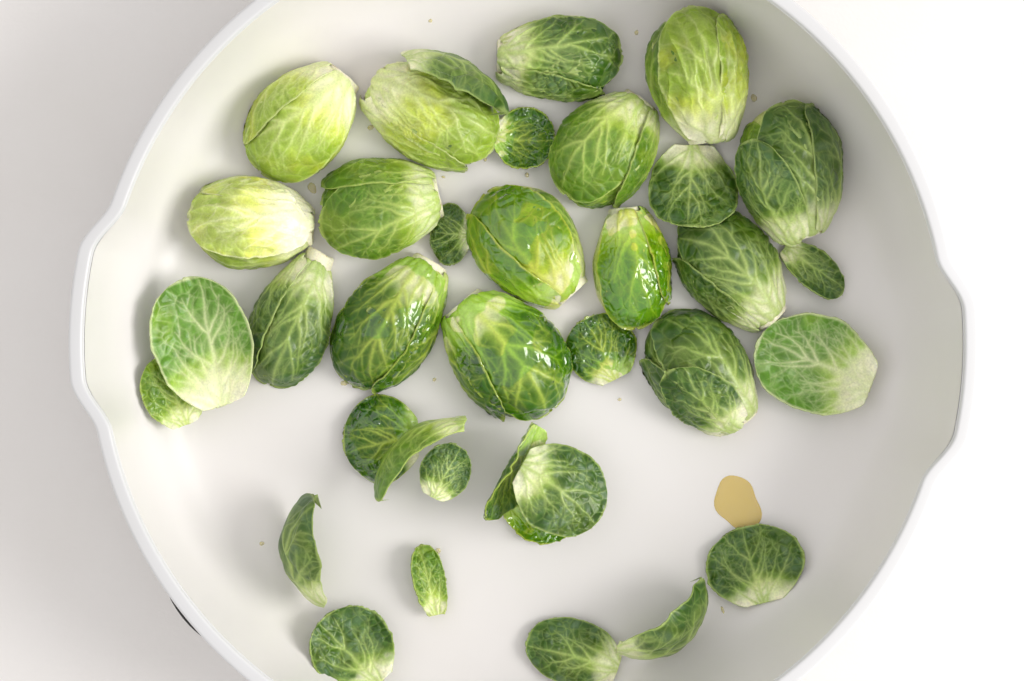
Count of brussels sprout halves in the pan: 15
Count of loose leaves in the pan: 21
